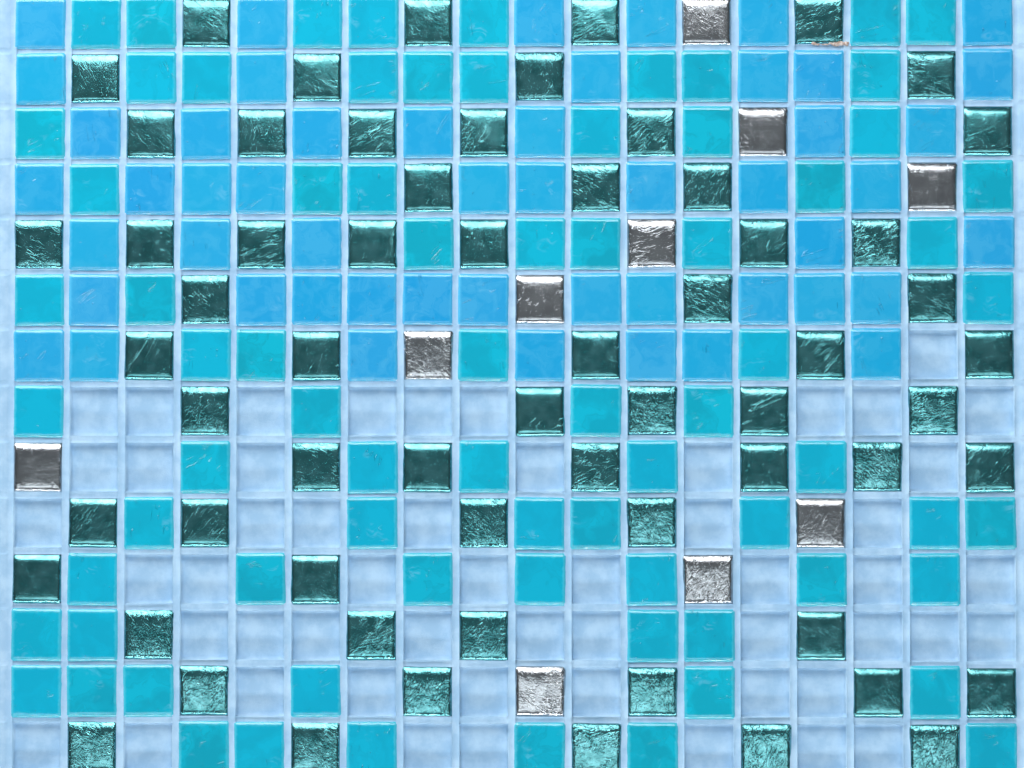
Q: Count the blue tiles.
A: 51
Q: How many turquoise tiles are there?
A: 75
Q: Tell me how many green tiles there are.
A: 63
